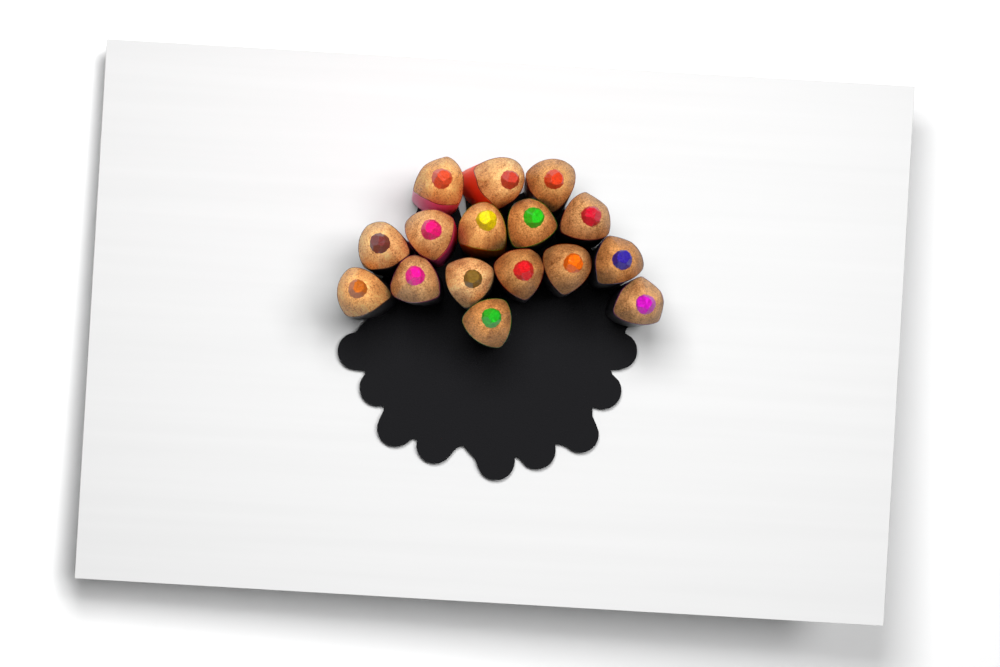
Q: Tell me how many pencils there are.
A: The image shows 16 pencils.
